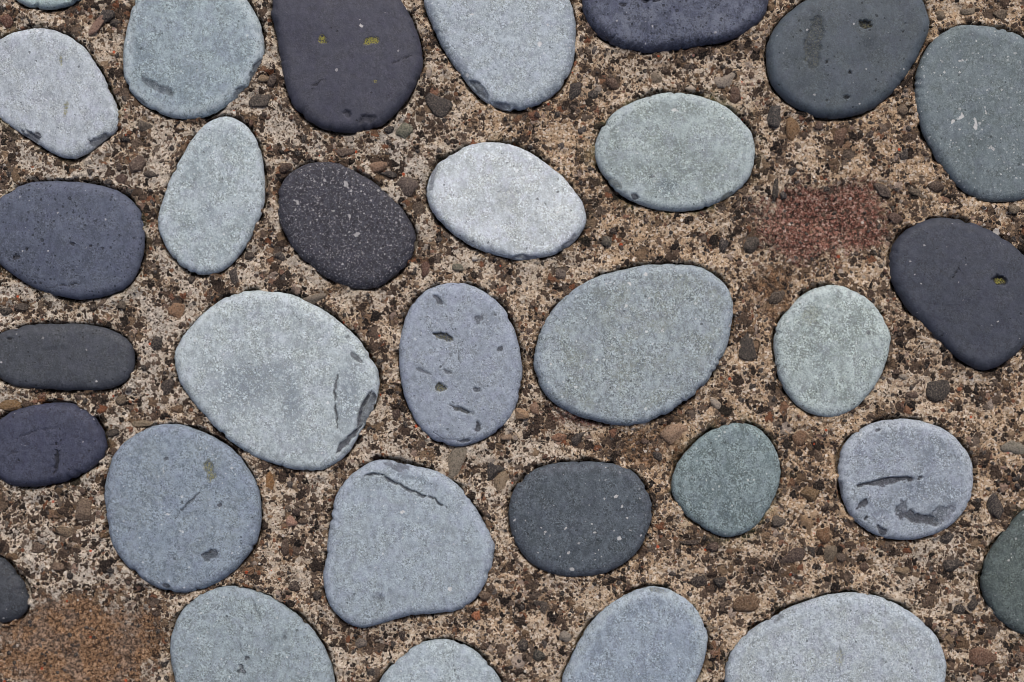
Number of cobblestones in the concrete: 31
